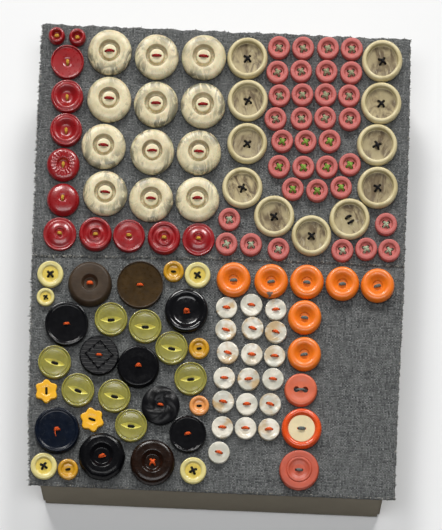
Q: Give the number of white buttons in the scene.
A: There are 19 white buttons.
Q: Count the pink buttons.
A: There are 34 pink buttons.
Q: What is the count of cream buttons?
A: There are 12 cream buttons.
